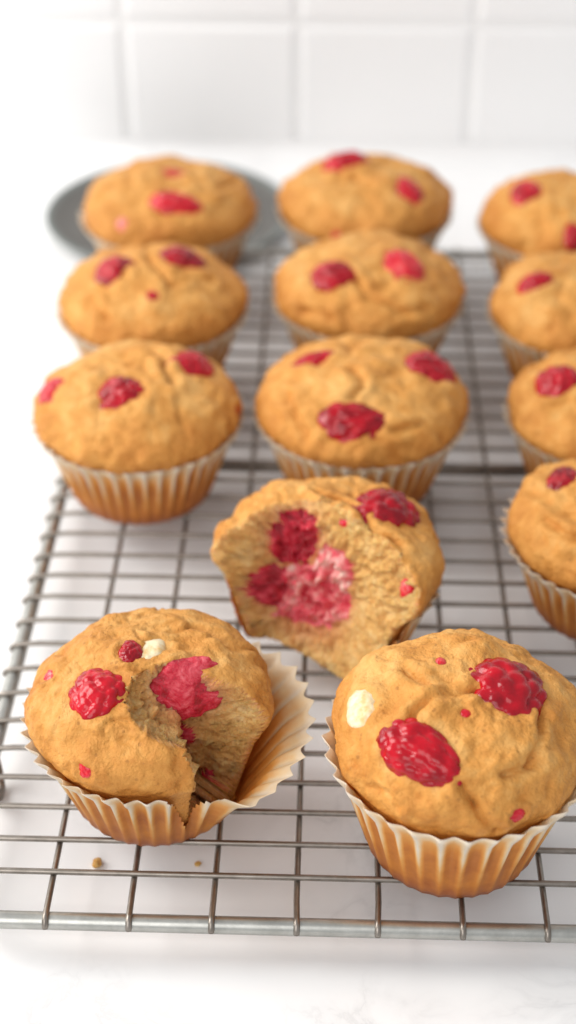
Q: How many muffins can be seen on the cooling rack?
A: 13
